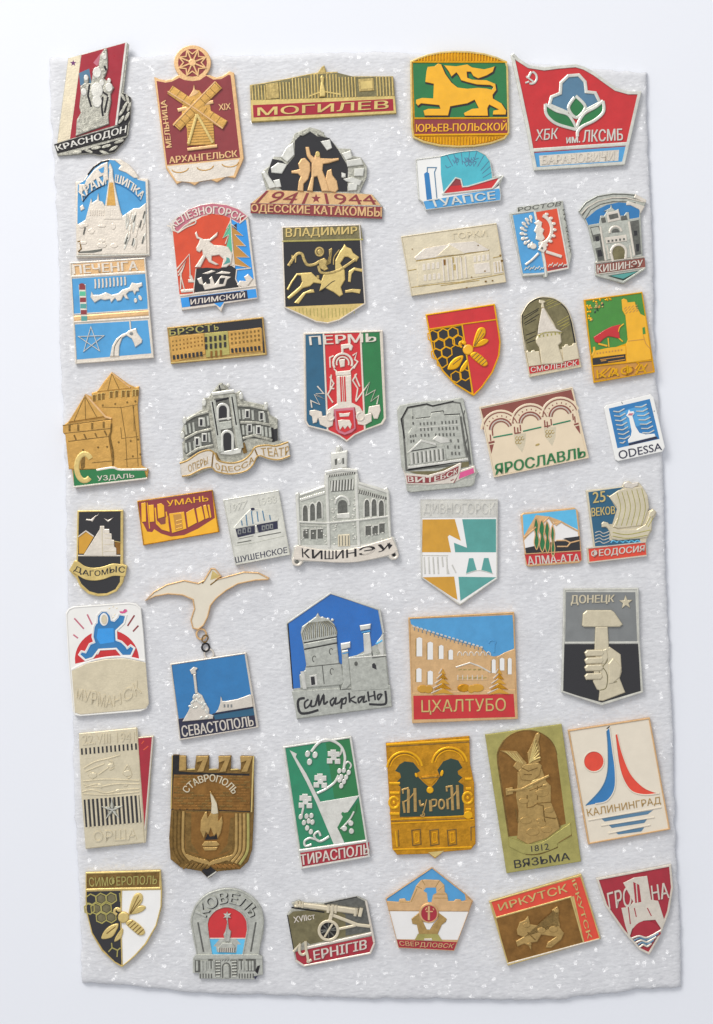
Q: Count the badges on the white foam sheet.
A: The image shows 48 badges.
